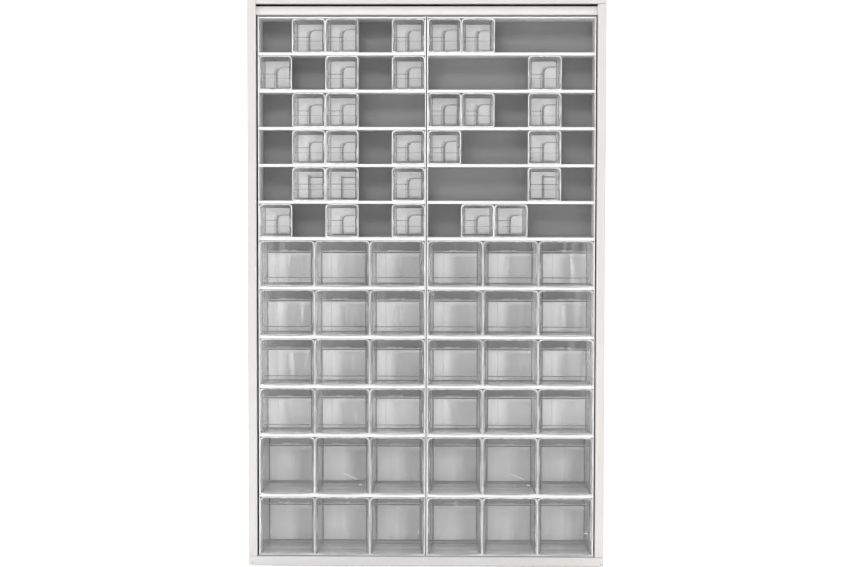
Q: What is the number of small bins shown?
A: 28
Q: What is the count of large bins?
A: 36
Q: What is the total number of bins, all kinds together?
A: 64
